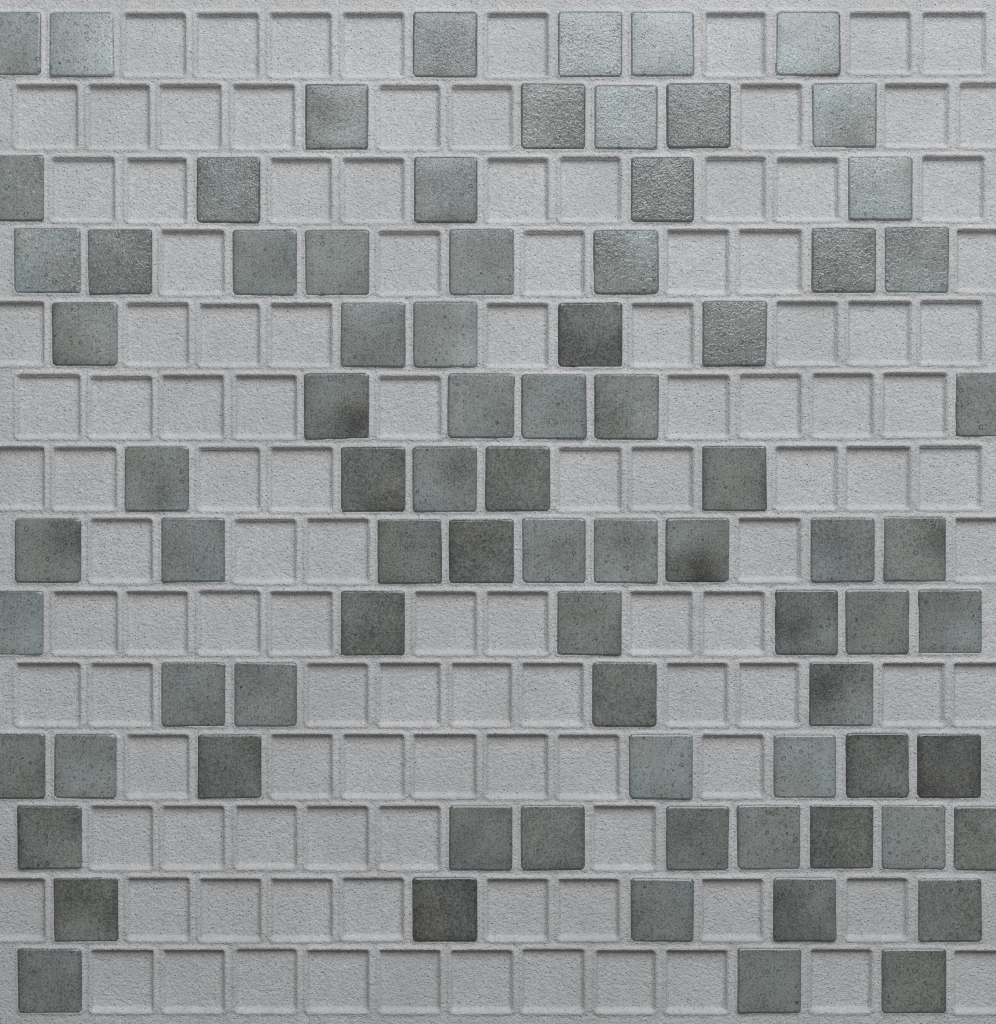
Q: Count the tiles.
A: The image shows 81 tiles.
